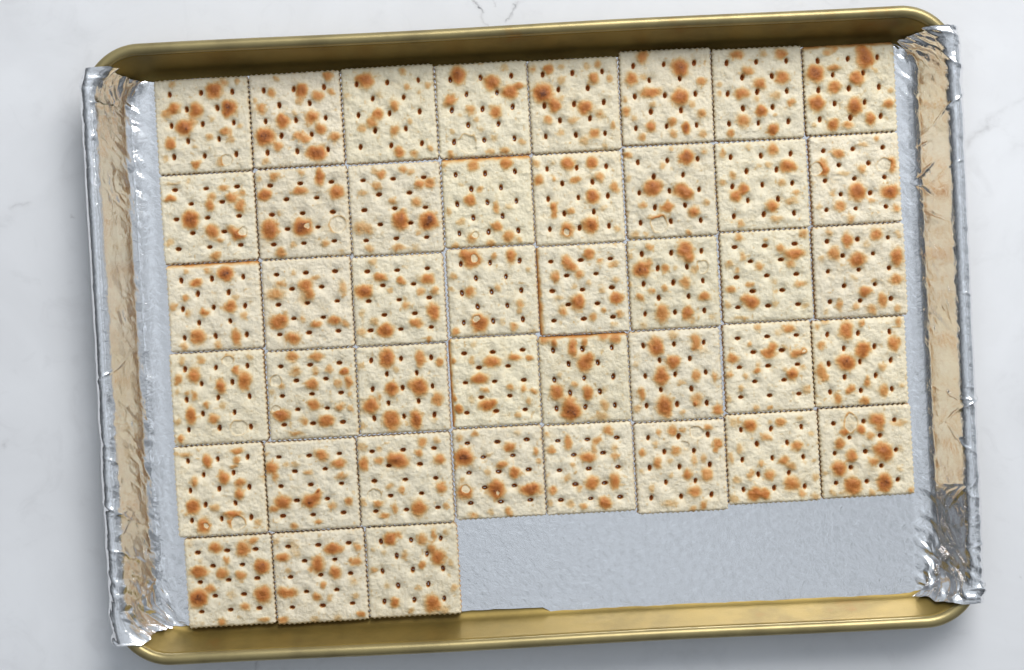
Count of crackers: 43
